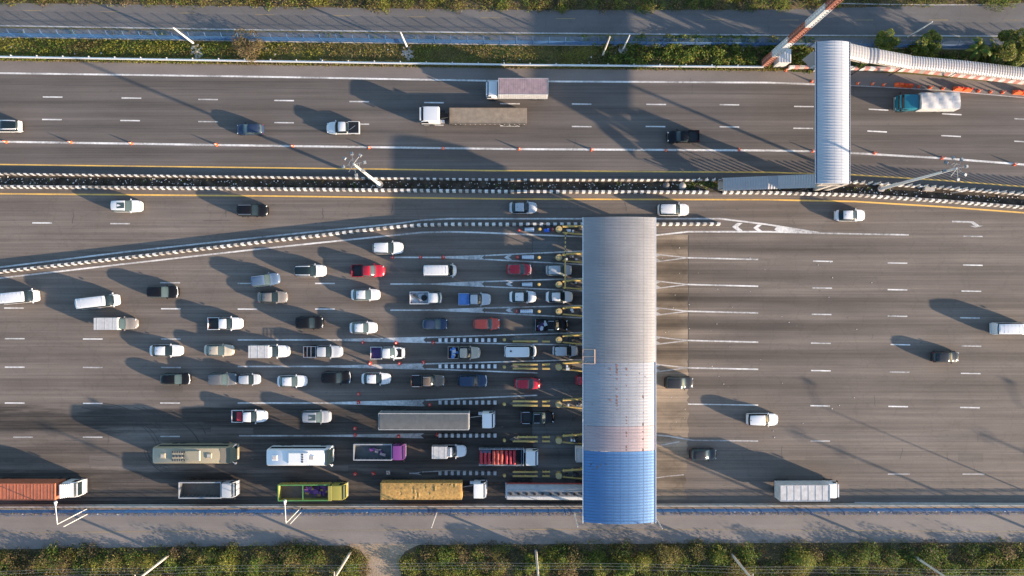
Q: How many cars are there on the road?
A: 38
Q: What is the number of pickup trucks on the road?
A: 16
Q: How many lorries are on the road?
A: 13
